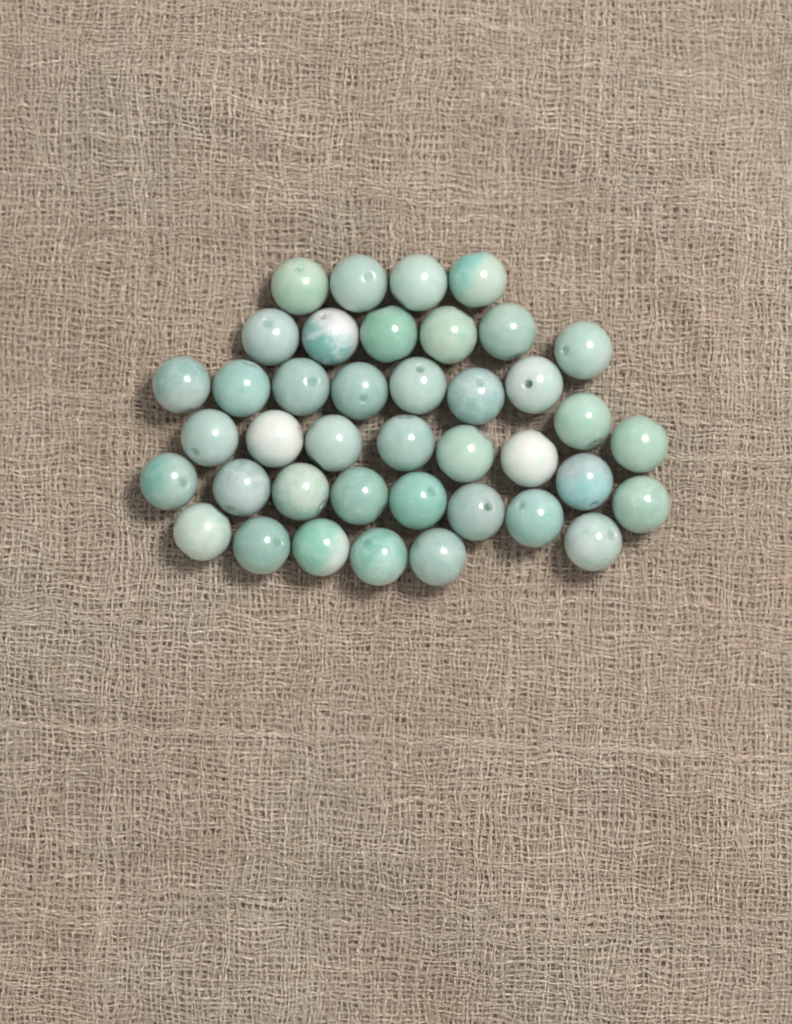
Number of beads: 40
